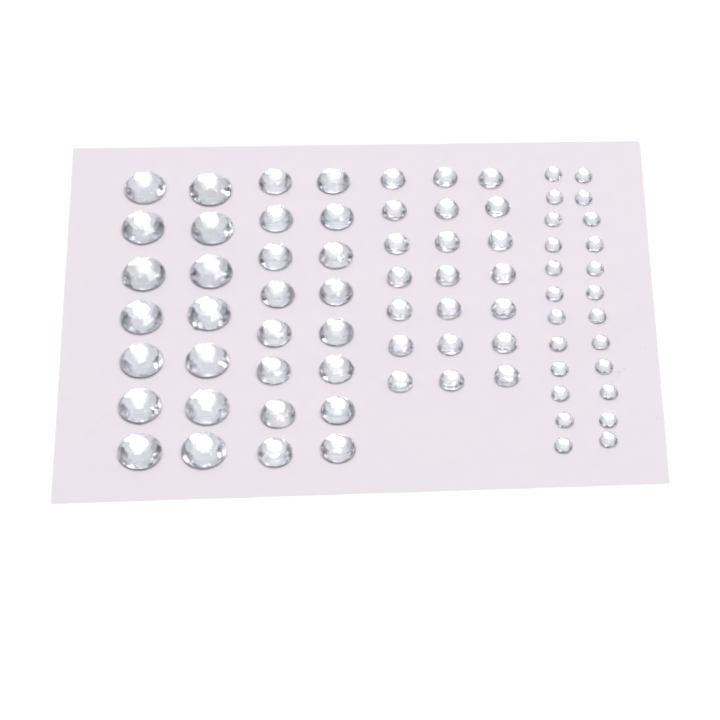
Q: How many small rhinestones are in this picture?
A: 21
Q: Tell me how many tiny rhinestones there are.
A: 24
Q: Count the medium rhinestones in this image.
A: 16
